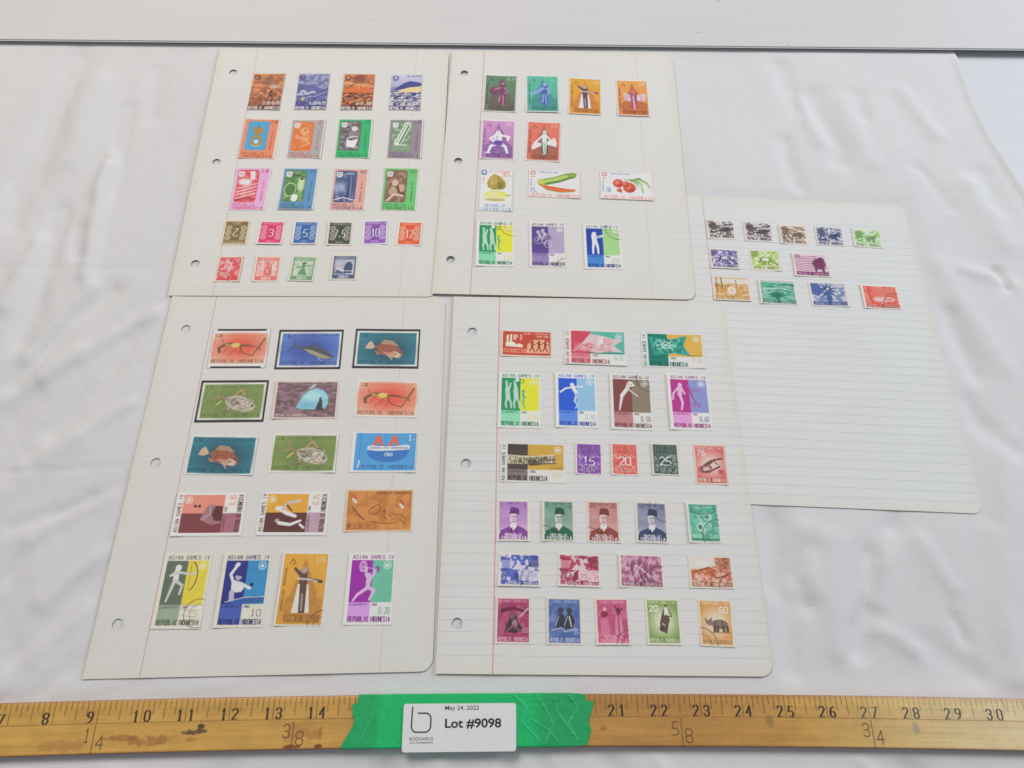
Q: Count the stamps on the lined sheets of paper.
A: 88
